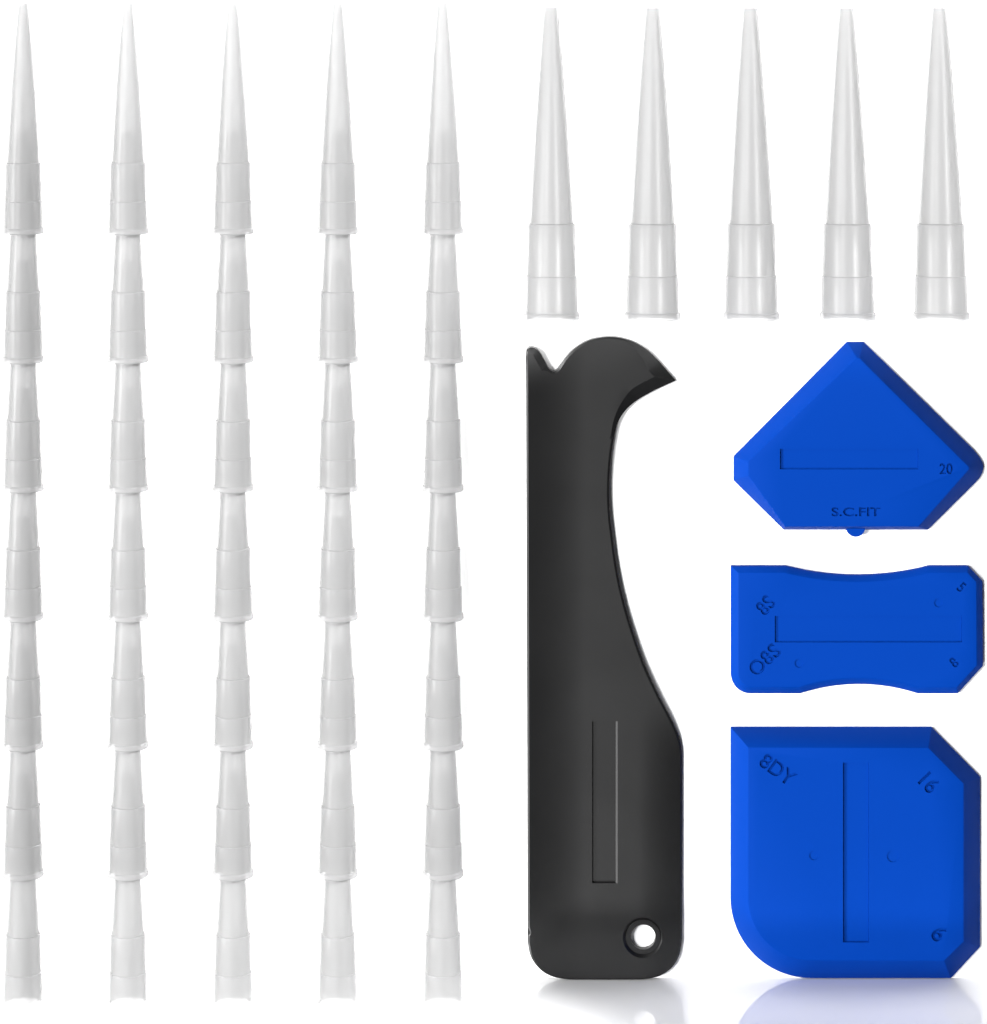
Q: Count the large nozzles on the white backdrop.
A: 5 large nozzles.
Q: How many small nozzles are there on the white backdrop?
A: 35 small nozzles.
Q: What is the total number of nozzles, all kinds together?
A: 40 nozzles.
